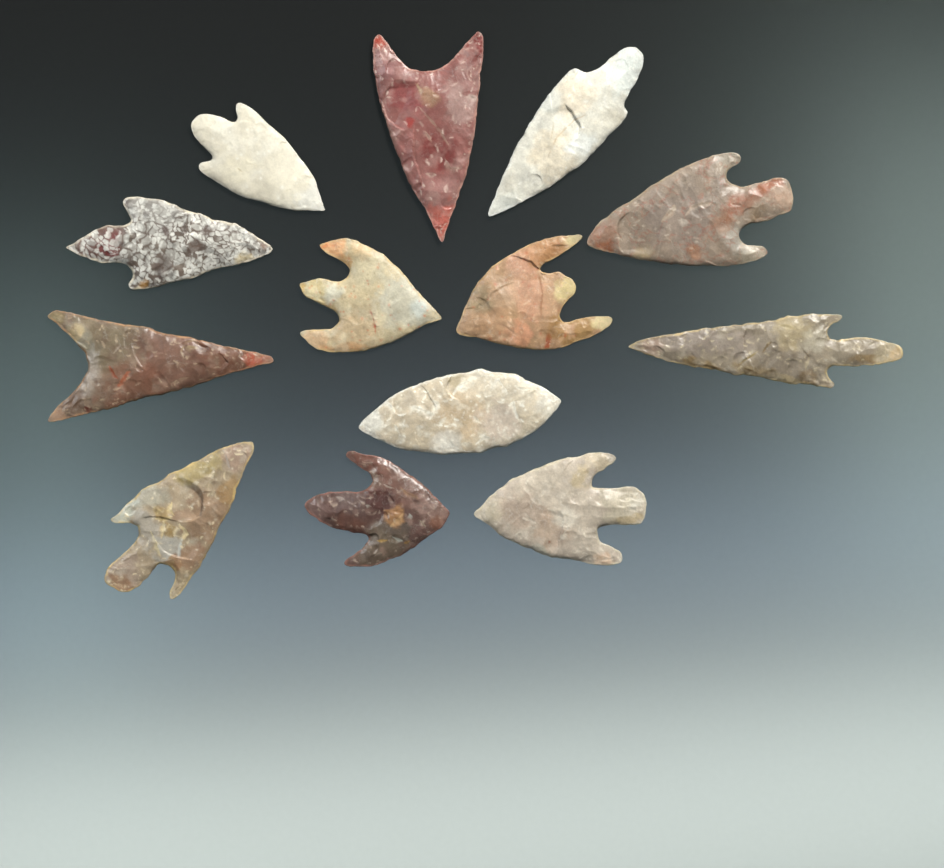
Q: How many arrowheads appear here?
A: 13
